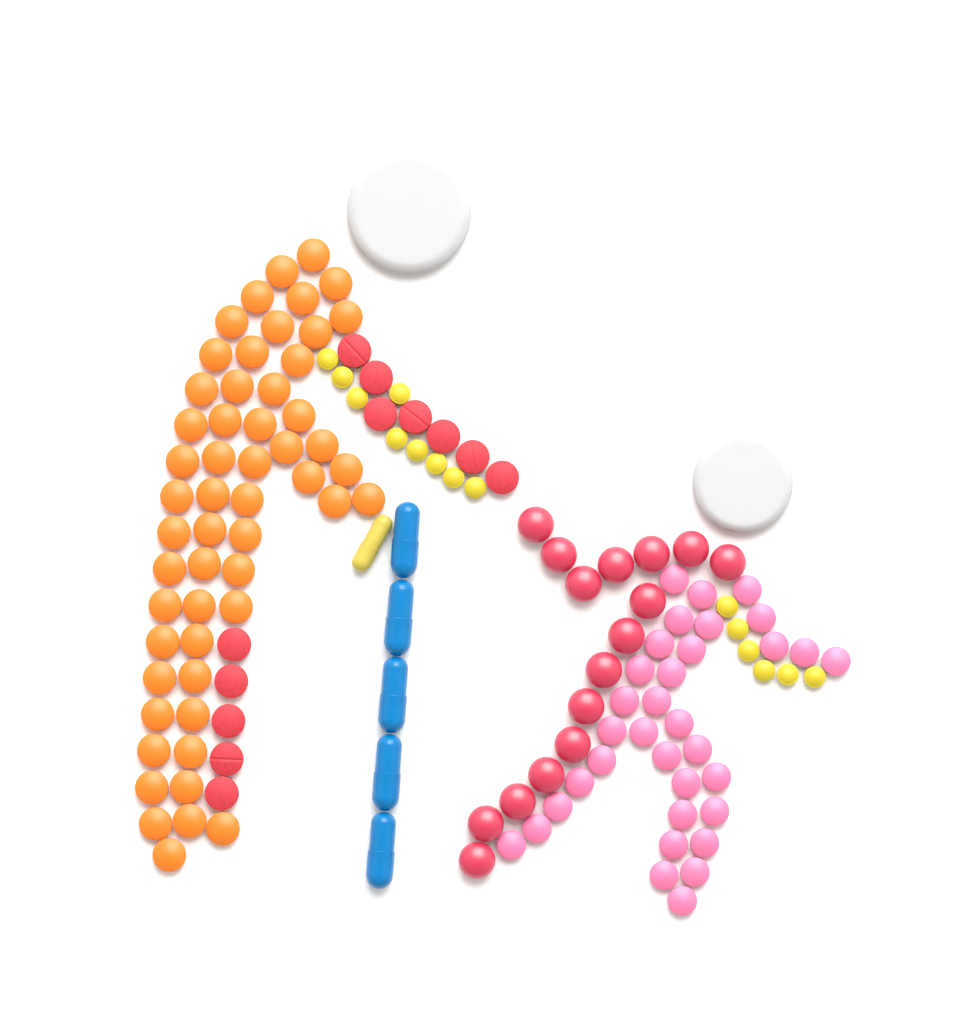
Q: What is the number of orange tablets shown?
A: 54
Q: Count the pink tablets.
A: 34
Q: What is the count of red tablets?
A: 28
